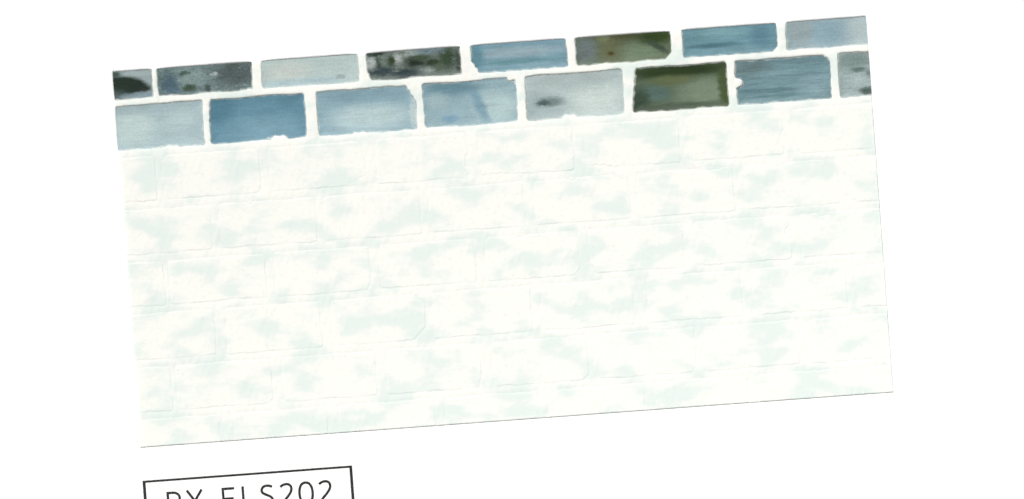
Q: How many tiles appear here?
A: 16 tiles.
